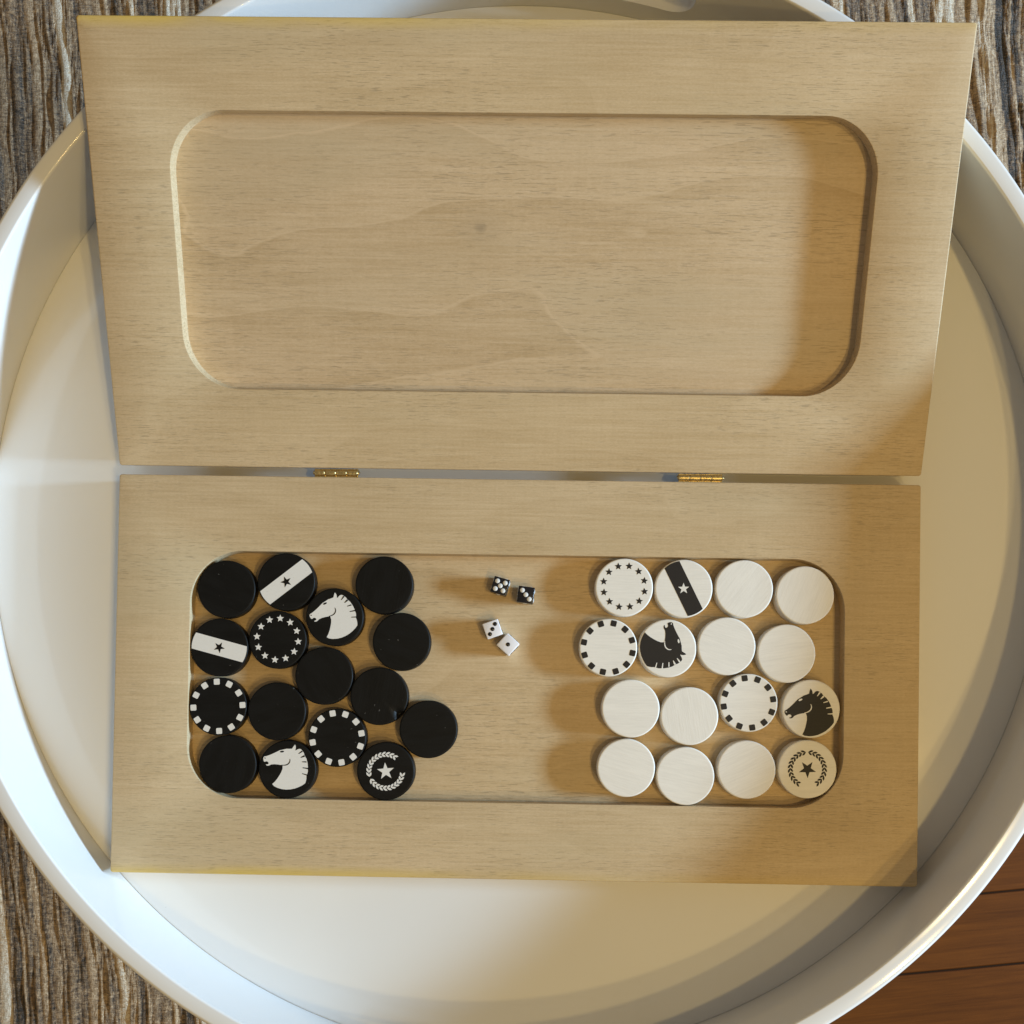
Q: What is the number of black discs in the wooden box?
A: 16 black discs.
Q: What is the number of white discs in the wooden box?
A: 16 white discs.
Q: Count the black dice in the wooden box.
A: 2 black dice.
